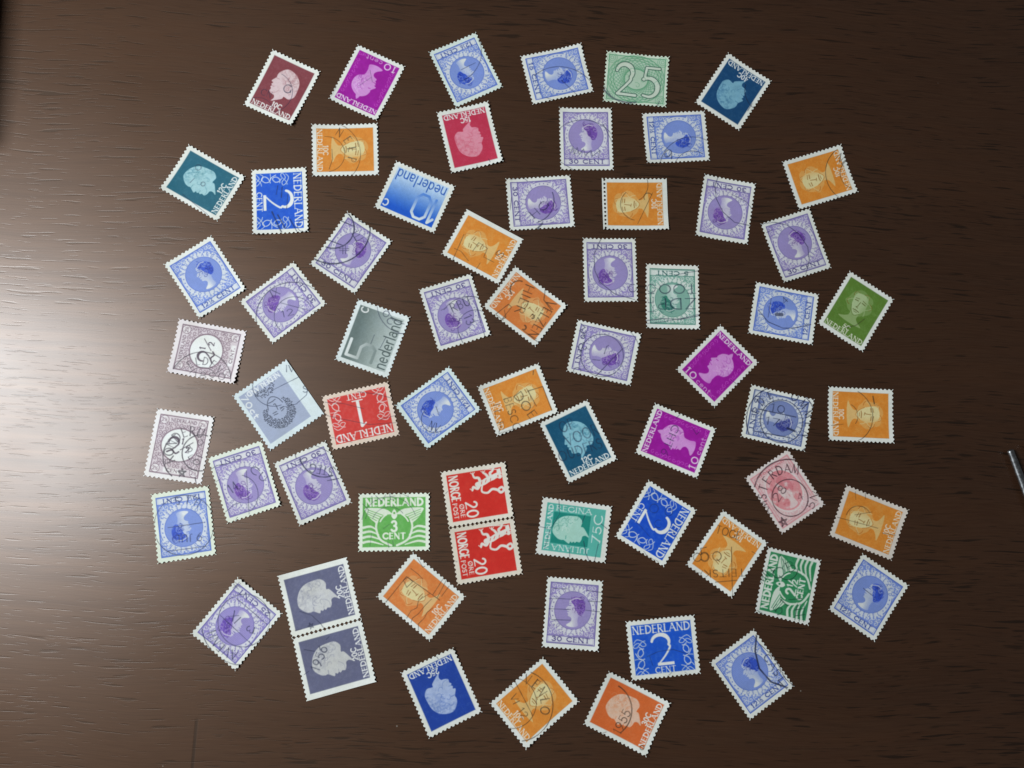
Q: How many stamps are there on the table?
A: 64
